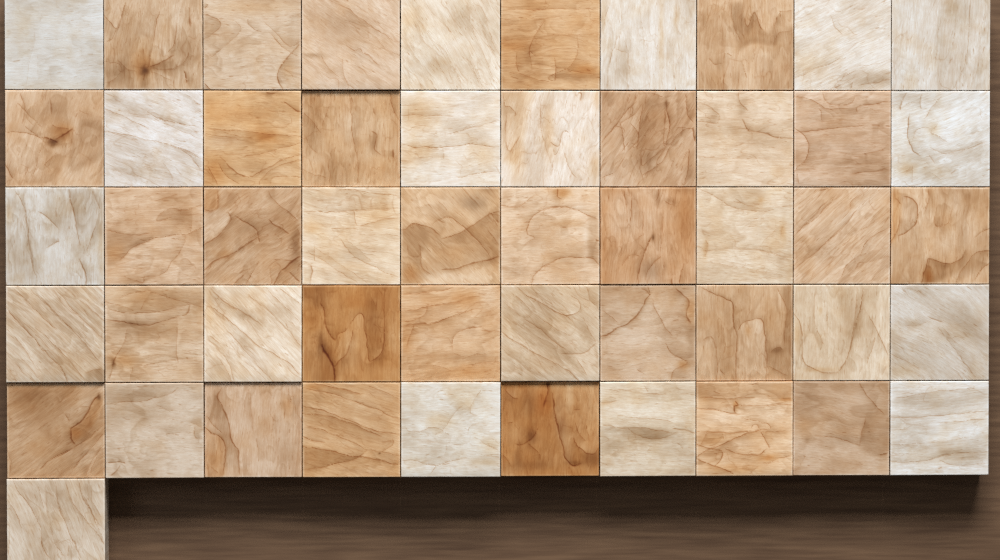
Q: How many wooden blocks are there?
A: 51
